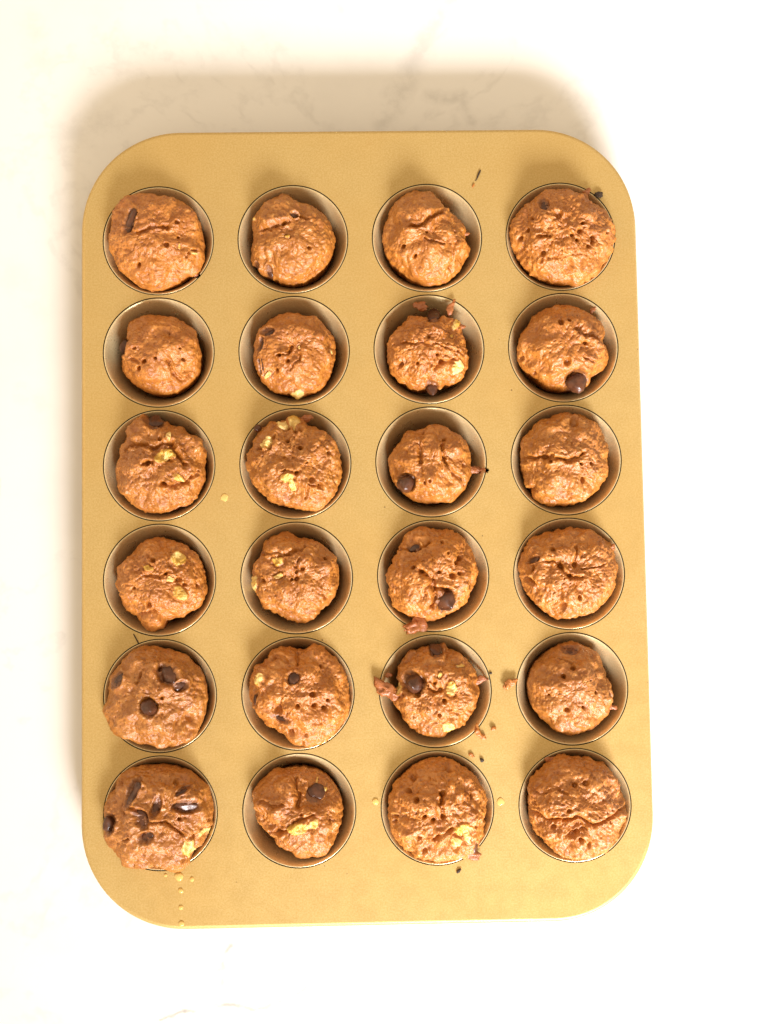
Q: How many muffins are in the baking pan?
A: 24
